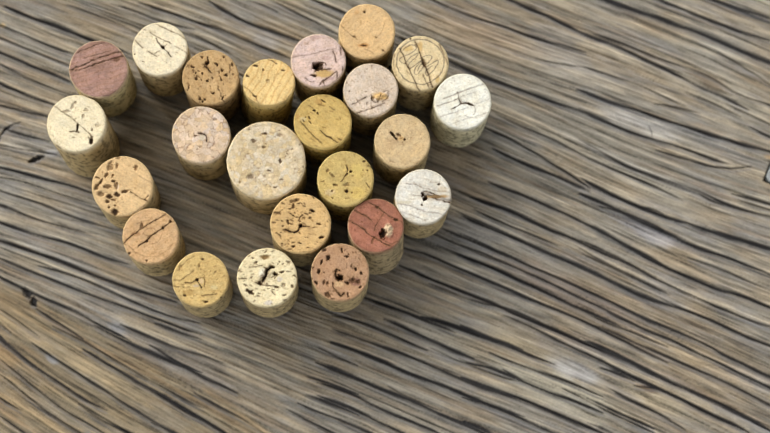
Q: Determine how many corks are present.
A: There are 23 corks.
